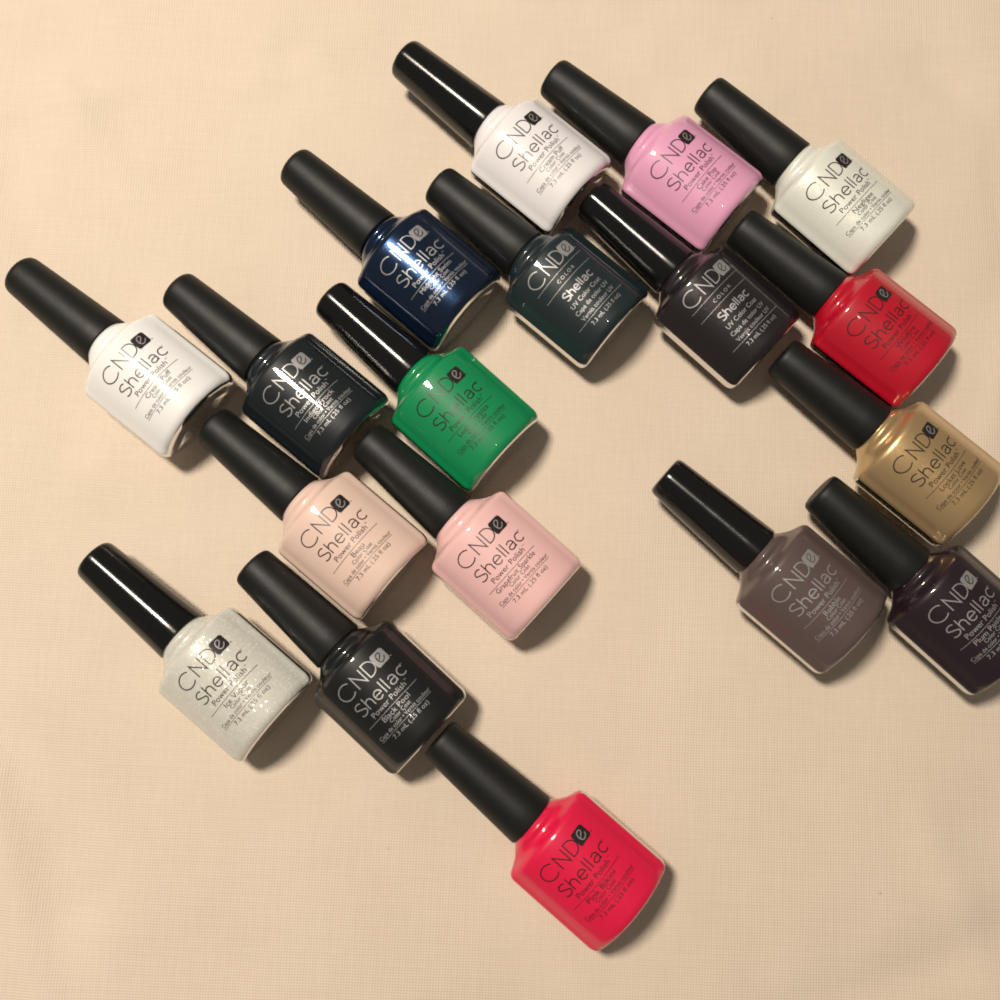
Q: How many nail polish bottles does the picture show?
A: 18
